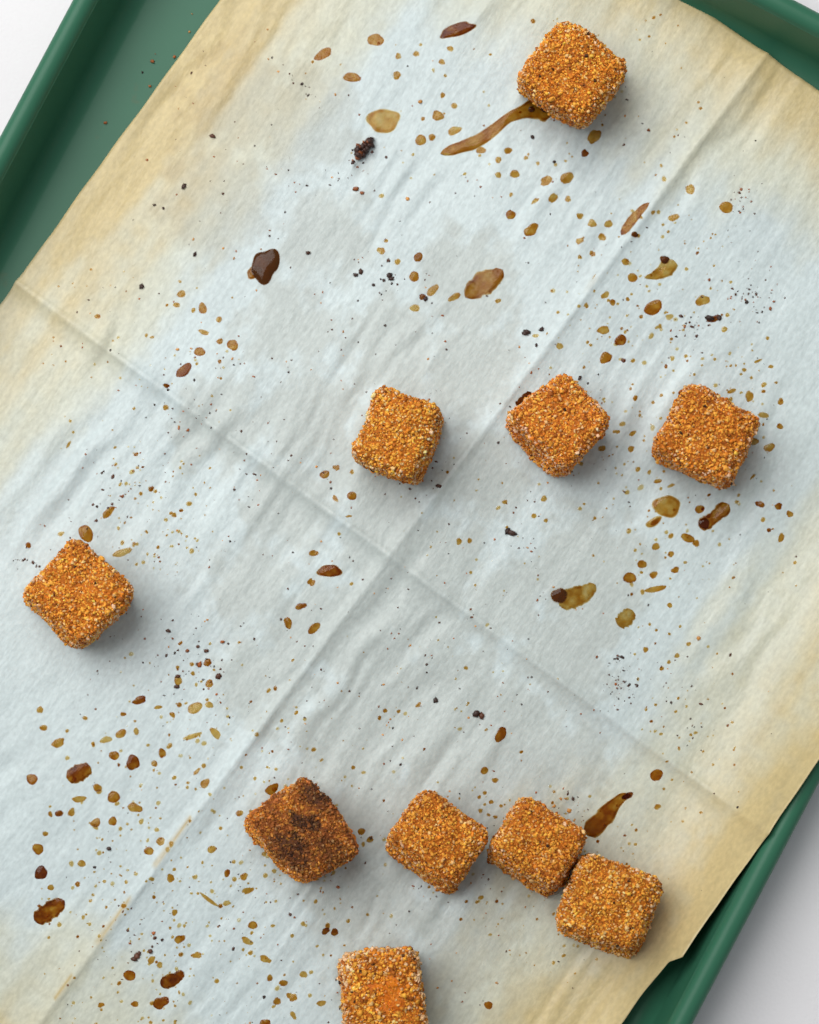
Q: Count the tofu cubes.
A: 10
